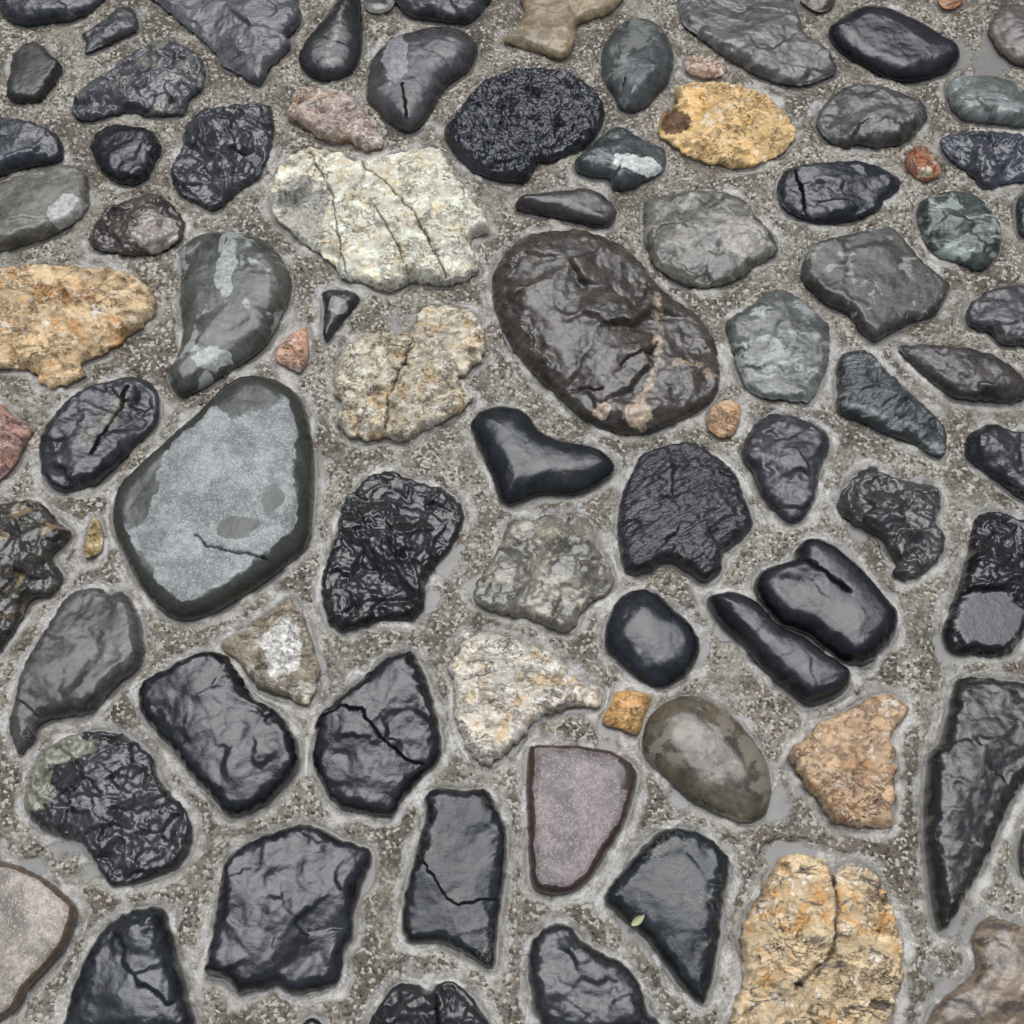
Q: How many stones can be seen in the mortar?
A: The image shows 86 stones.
